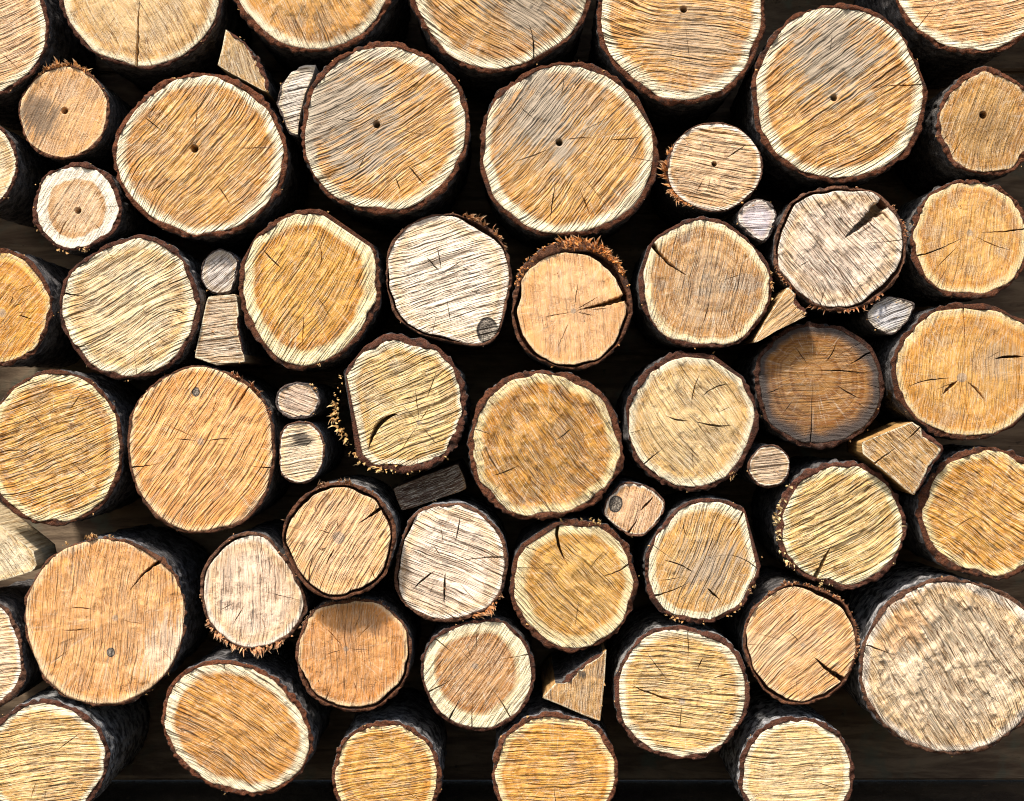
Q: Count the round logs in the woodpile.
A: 56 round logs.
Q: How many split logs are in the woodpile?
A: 8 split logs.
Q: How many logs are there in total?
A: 64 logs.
